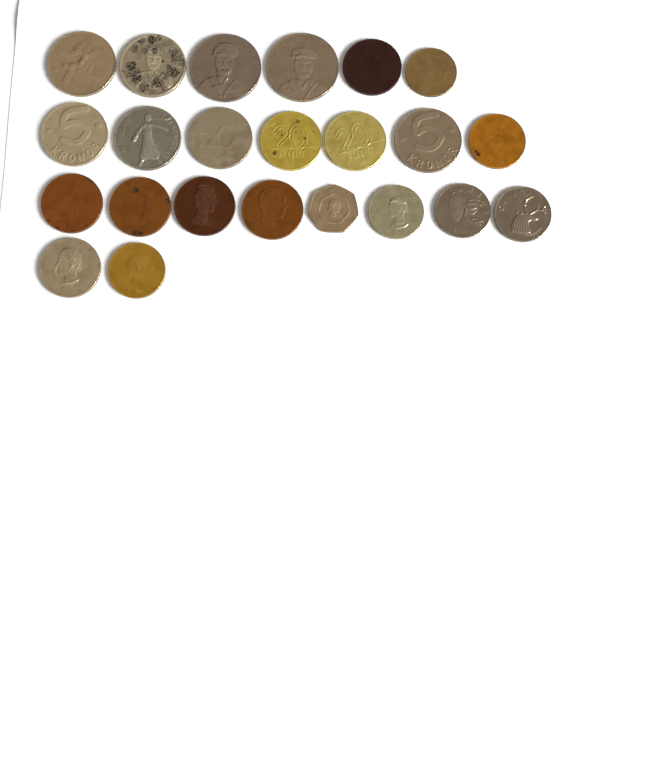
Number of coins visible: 23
